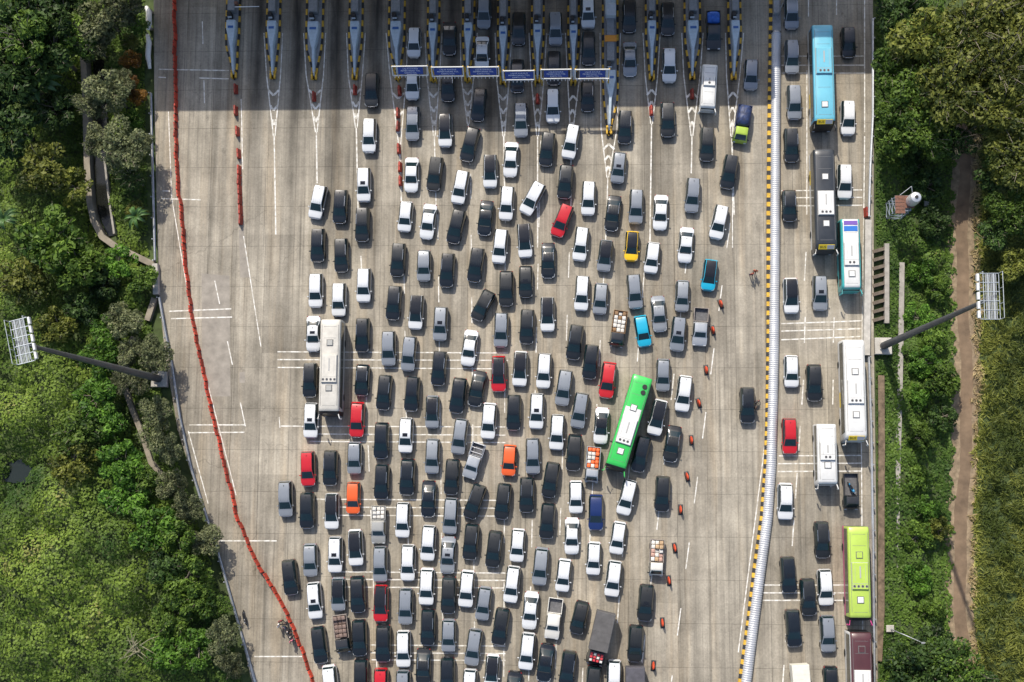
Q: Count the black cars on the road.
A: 92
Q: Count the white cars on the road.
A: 76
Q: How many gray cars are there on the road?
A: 45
